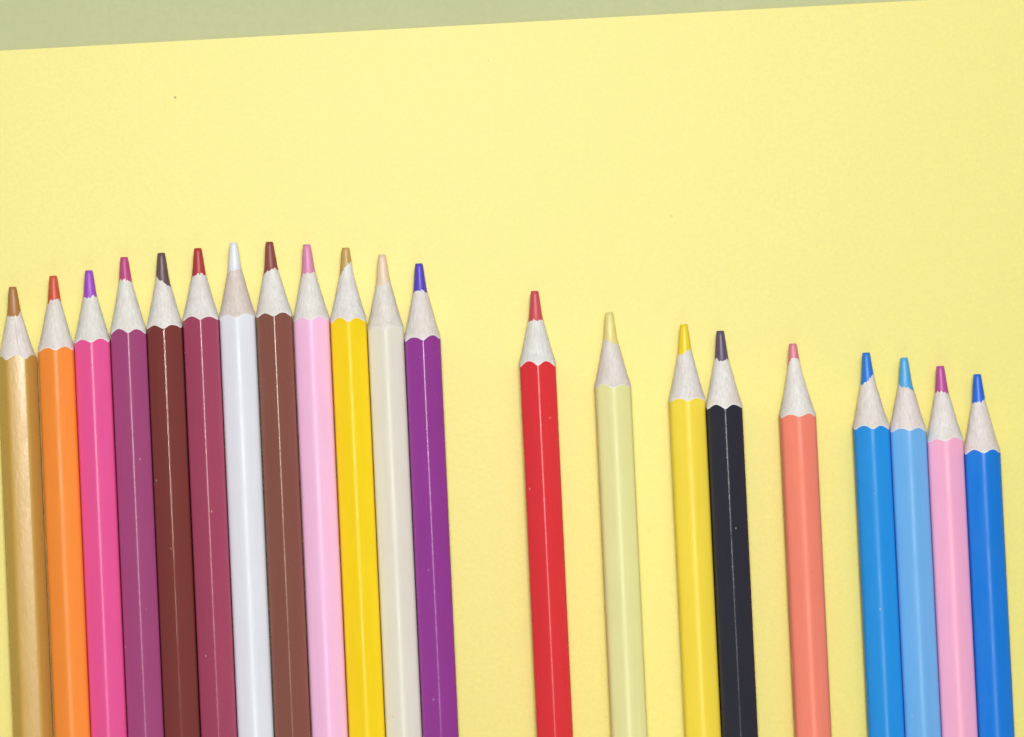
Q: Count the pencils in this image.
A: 21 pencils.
